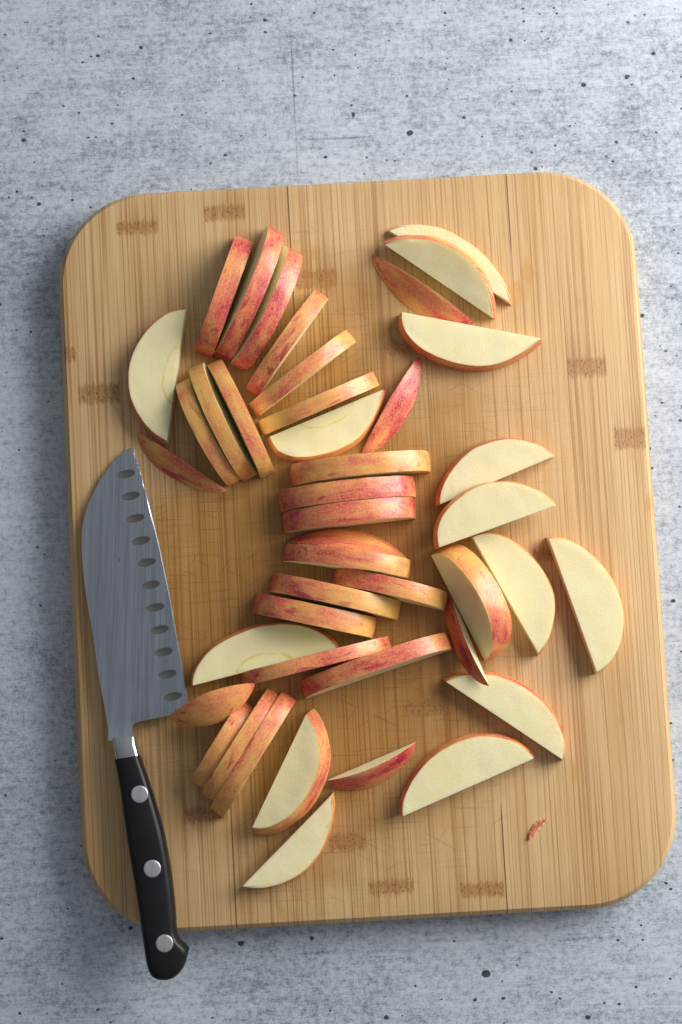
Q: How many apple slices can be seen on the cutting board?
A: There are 43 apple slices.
